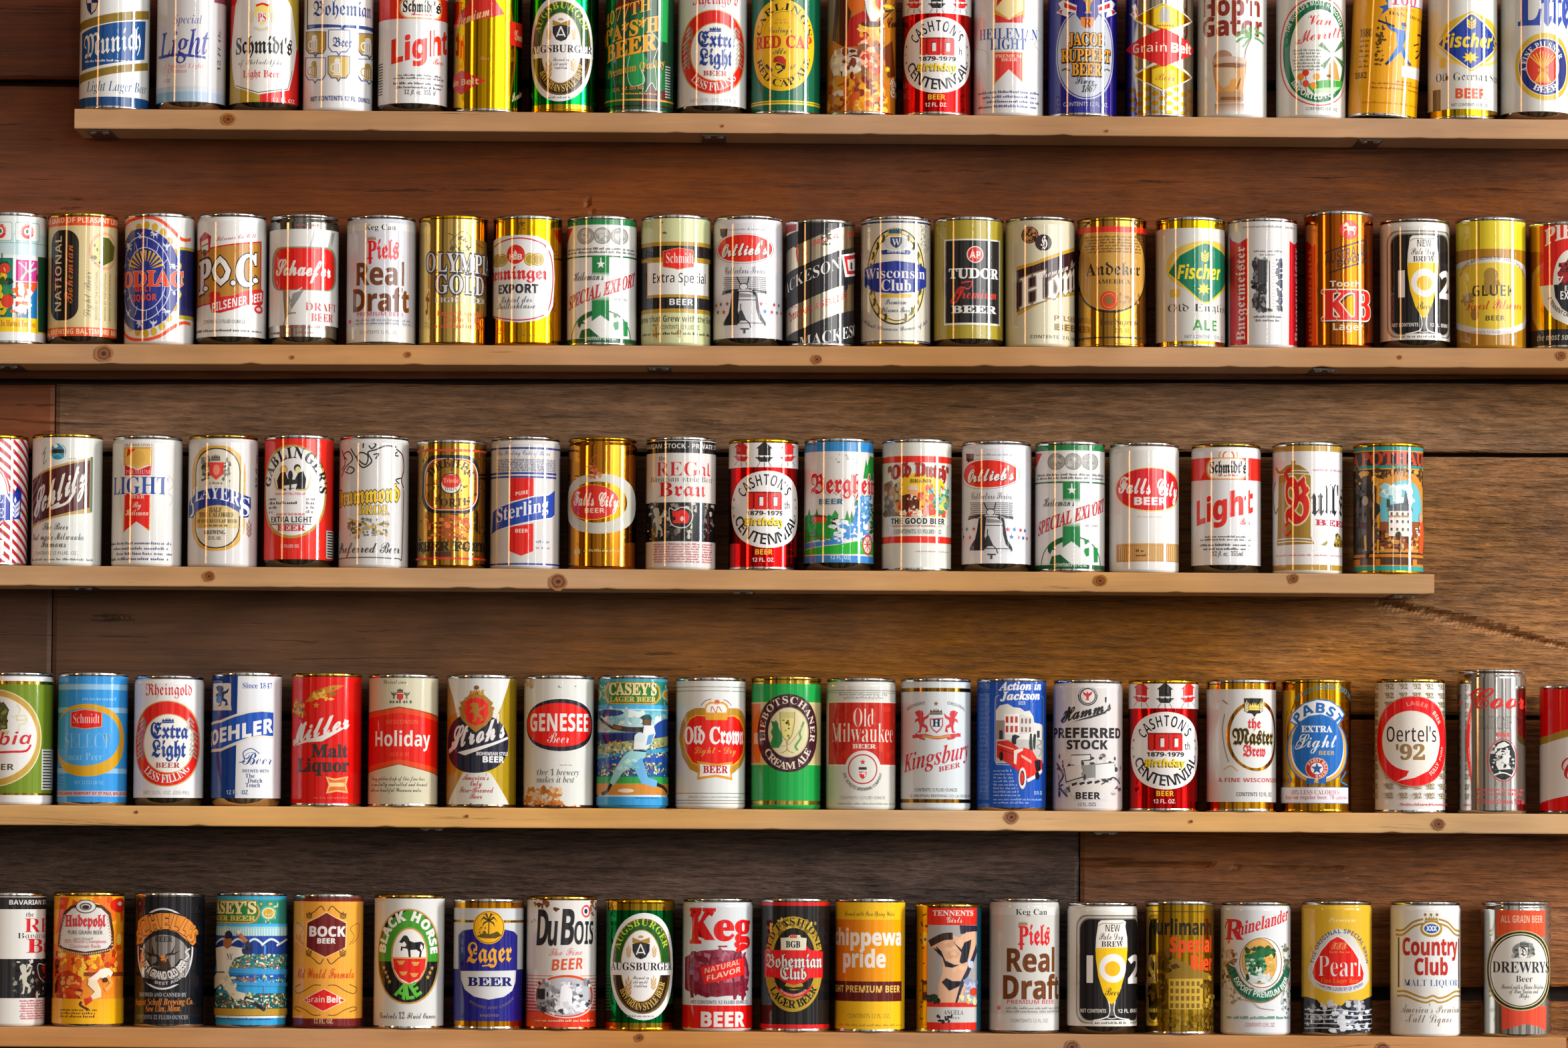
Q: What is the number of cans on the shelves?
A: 102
